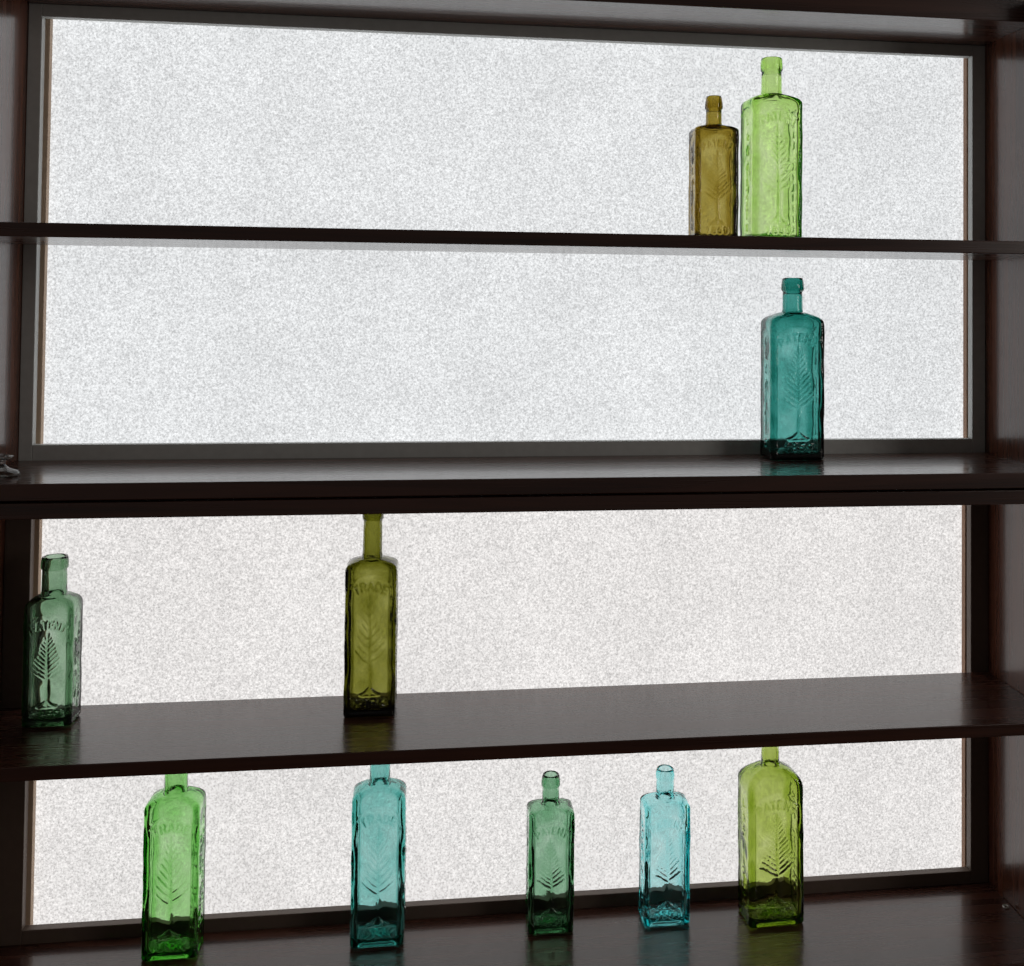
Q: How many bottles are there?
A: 10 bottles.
